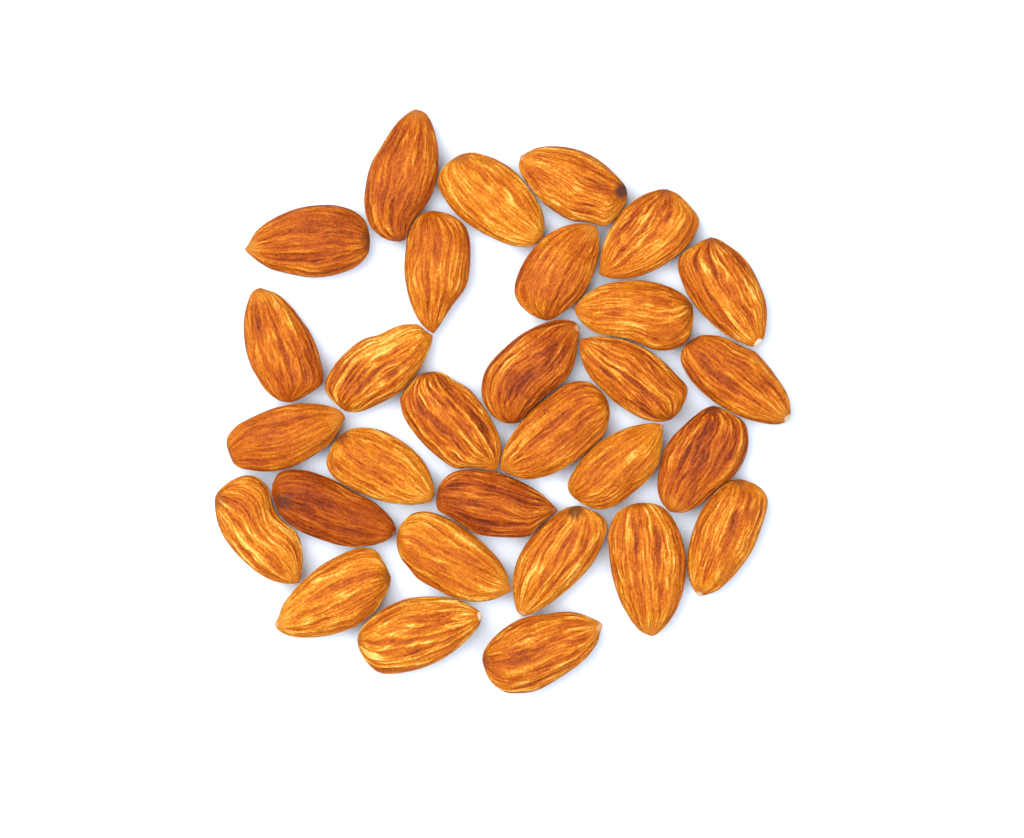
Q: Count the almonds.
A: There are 30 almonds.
